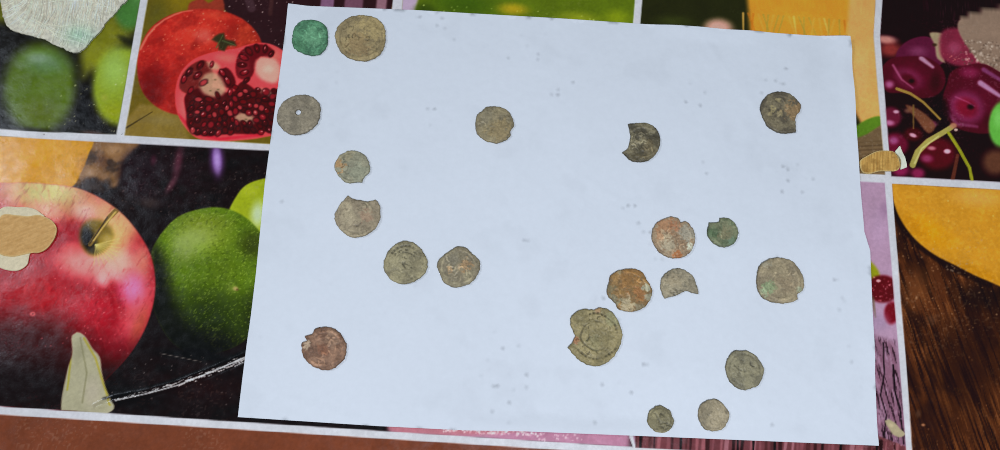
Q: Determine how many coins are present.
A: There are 20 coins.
